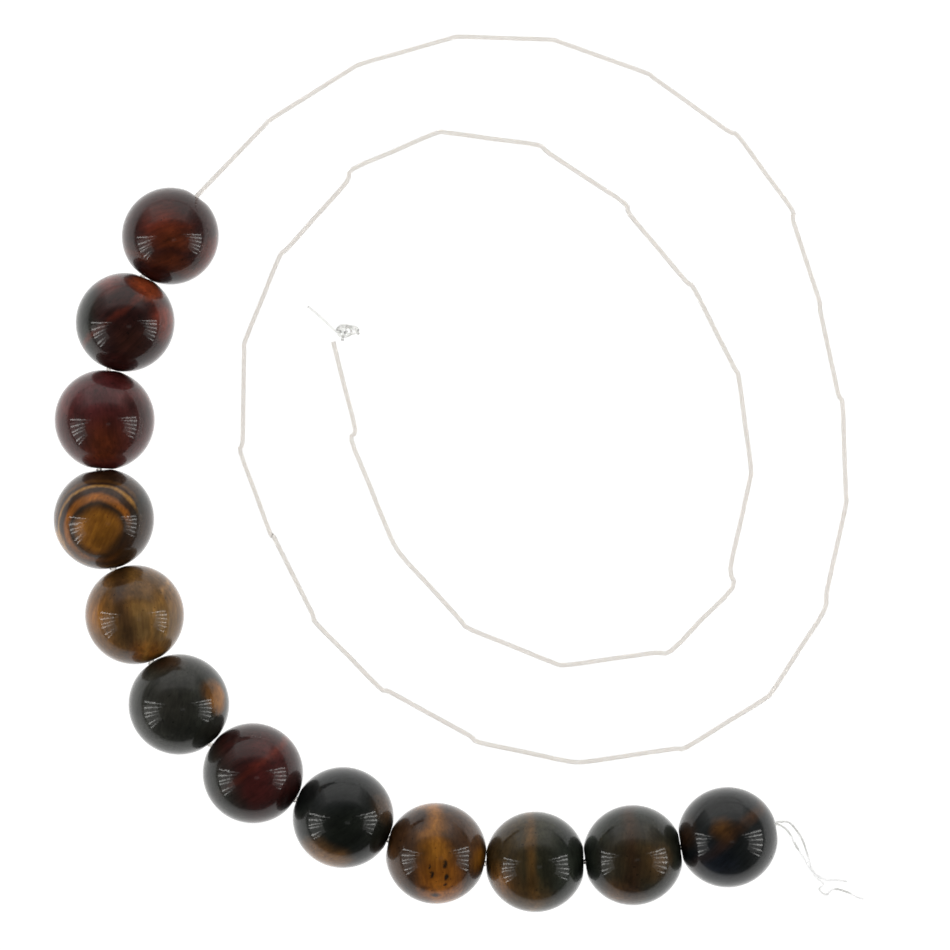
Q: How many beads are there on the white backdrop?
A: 12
